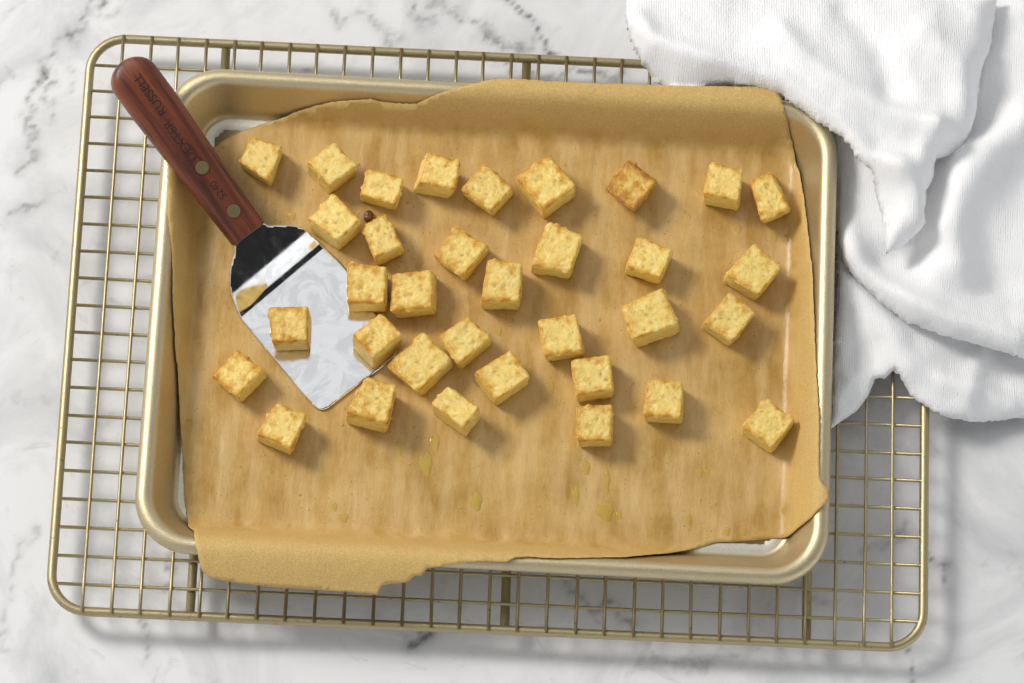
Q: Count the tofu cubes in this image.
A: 34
